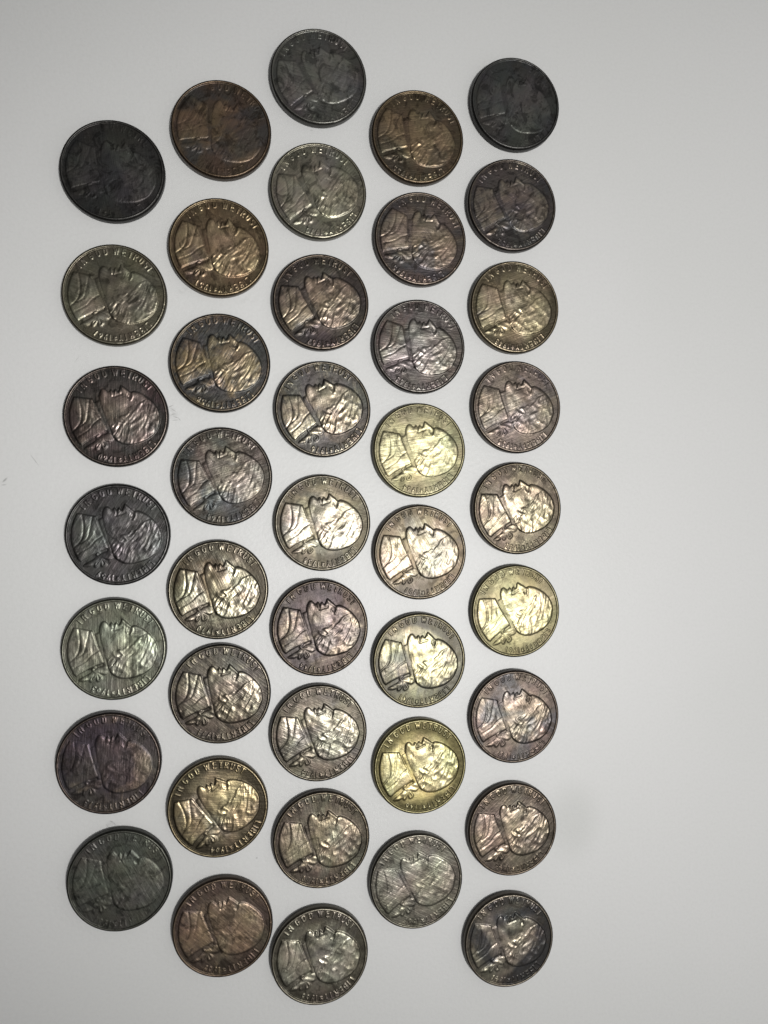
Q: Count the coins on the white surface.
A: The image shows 41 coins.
